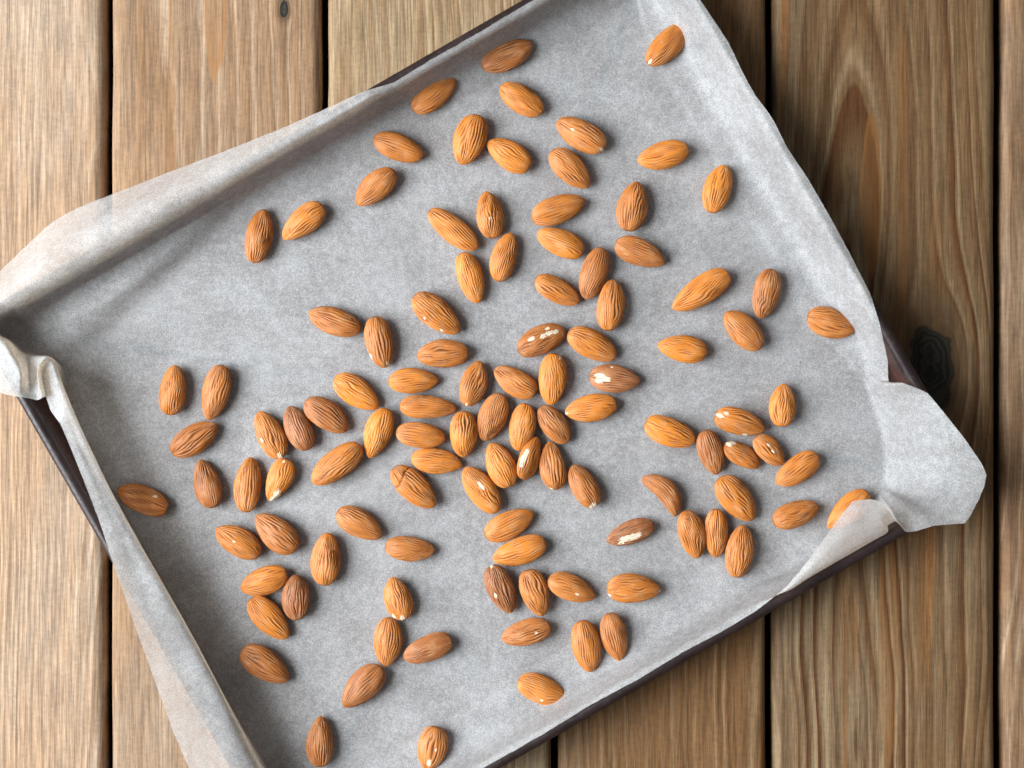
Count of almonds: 108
